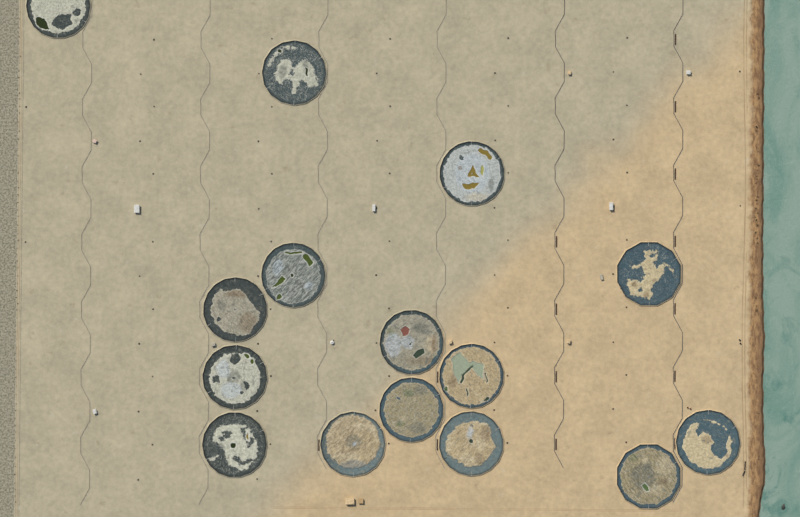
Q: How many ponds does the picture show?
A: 15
